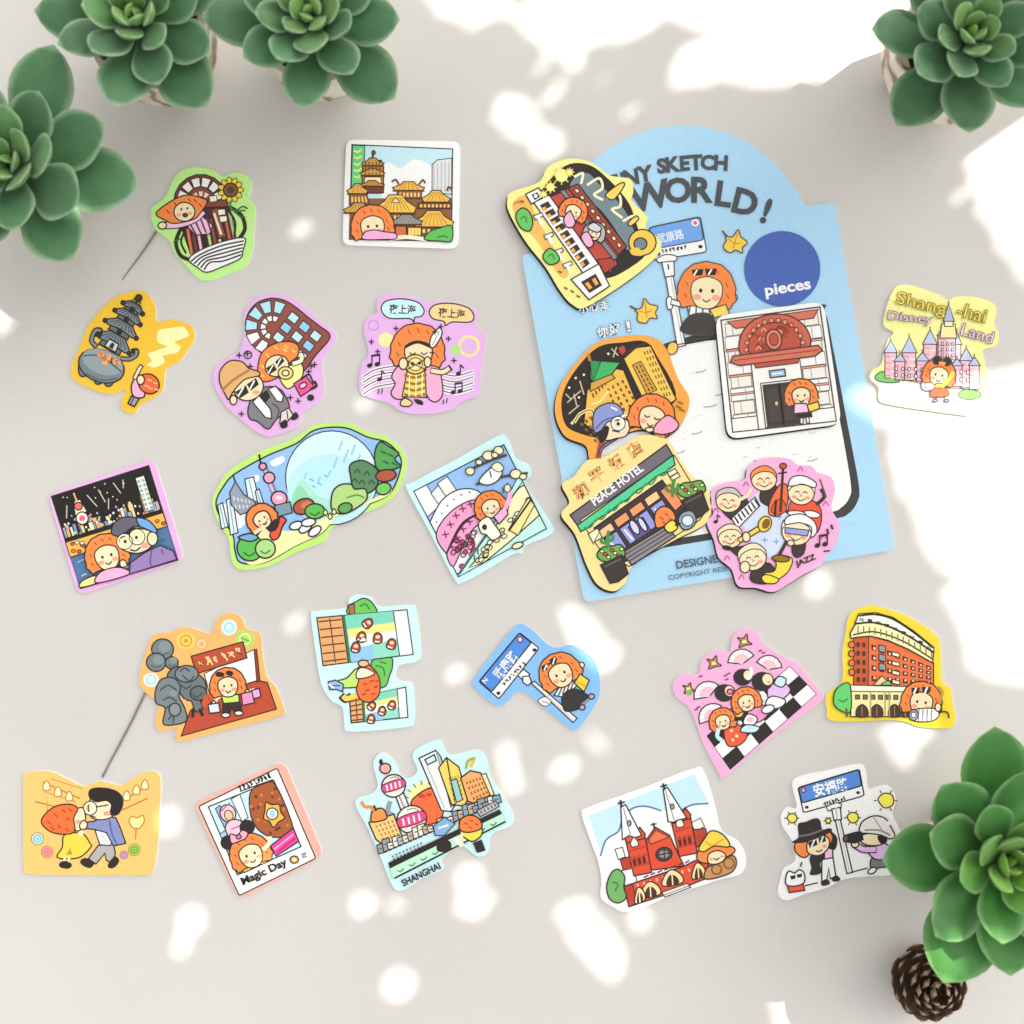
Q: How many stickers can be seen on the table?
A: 24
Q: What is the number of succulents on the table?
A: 5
